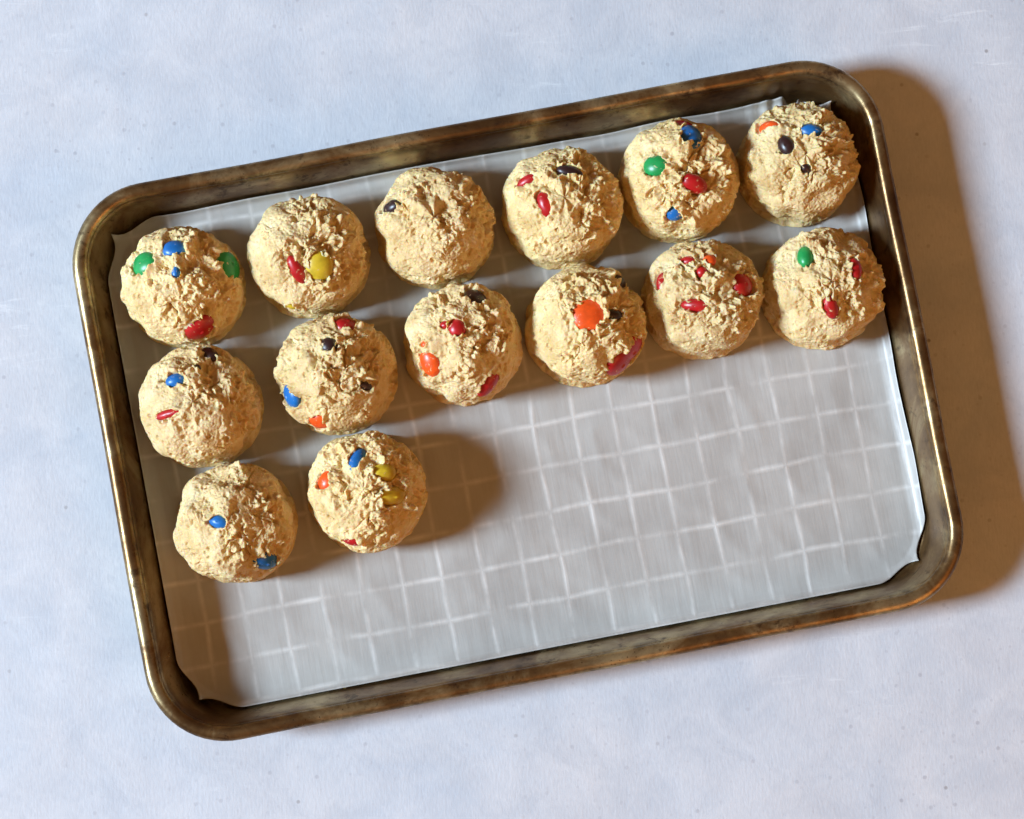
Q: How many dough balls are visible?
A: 14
